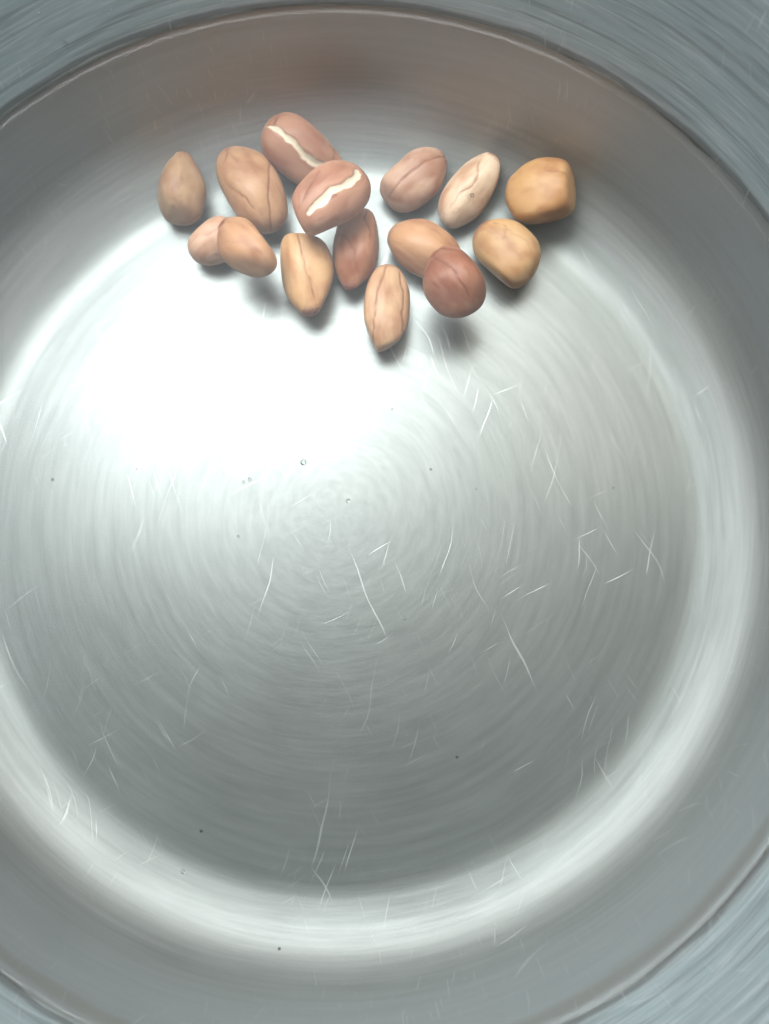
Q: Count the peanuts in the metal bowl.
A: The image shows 15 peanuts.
